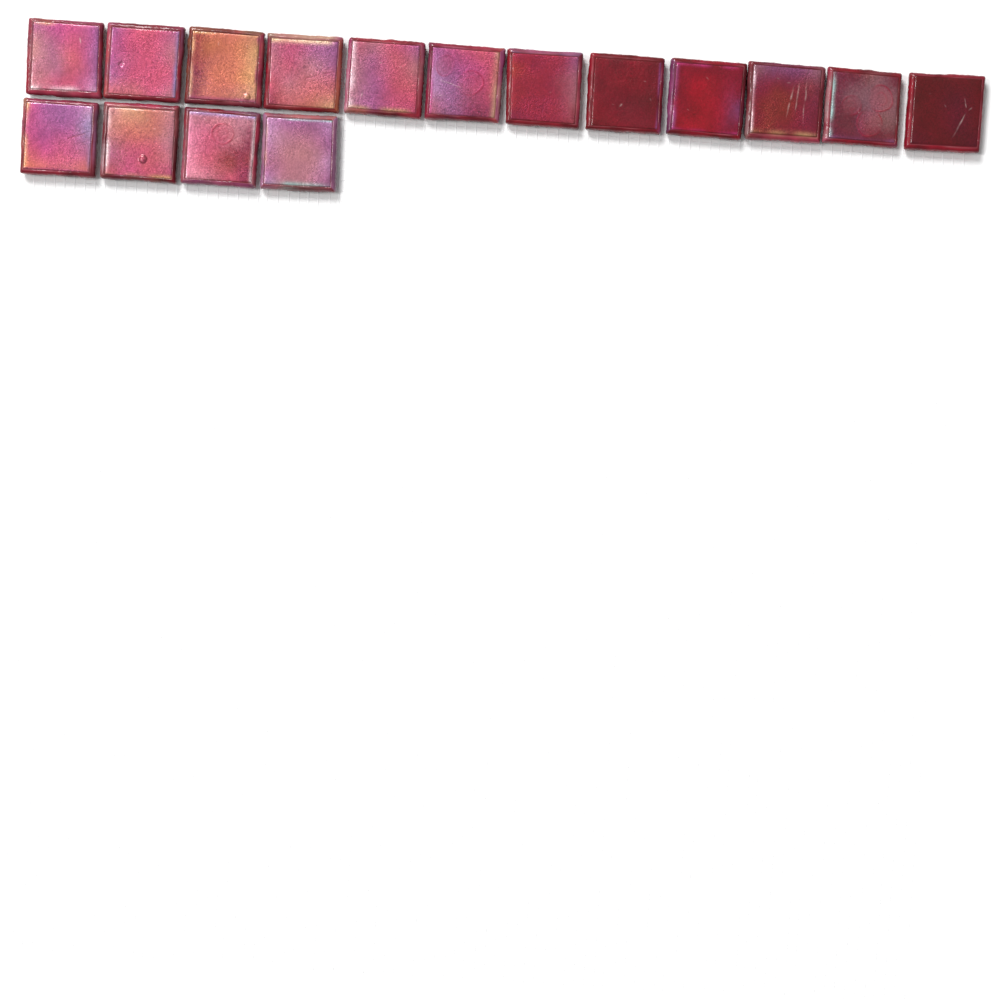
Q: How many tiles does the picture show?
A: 16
